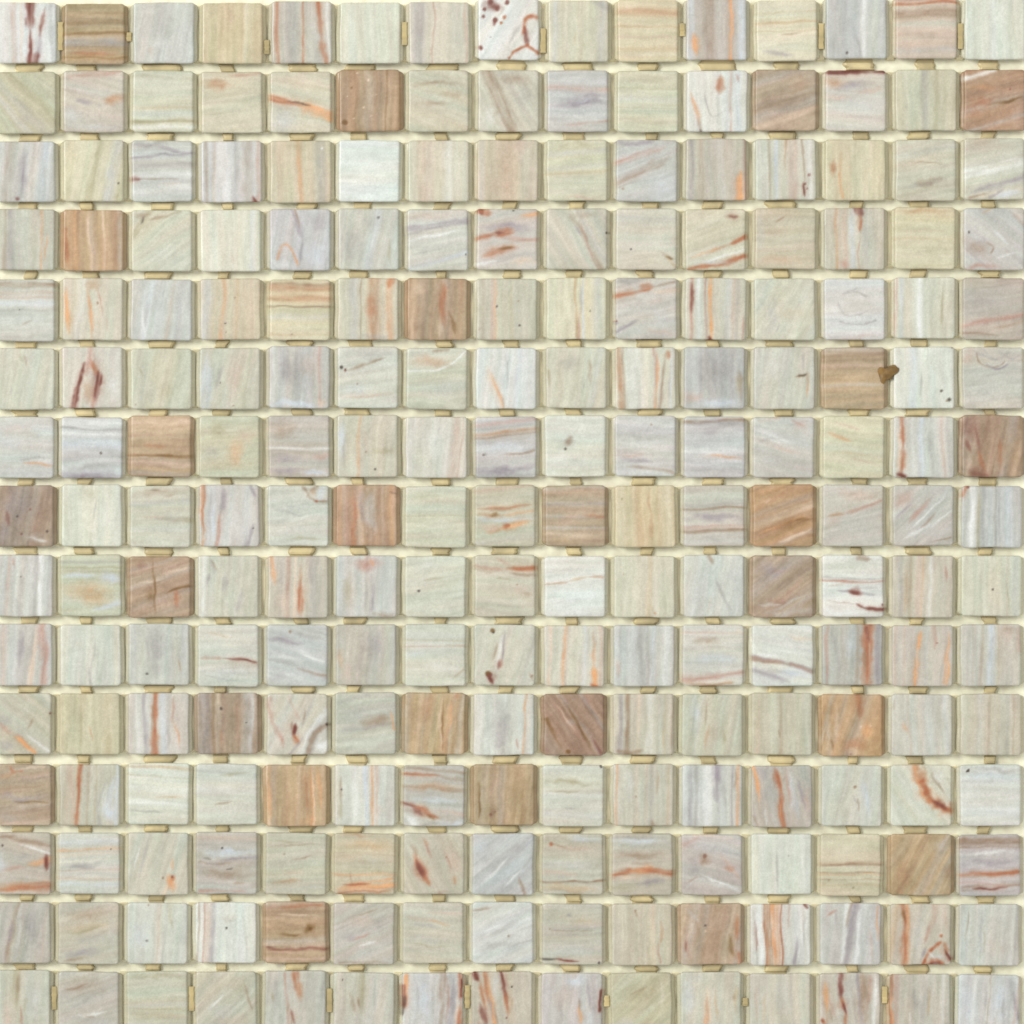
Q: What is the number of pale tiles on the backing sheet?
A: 200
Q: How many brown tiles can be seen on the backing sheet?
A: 25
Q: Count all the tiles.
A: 225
